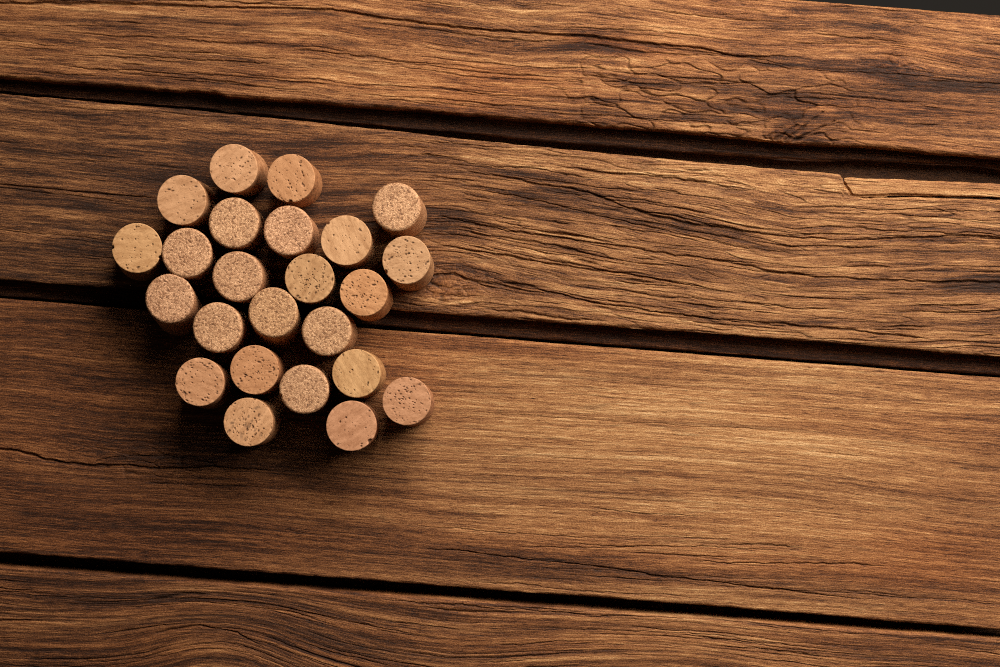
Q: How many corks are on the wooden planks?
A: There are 24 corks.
